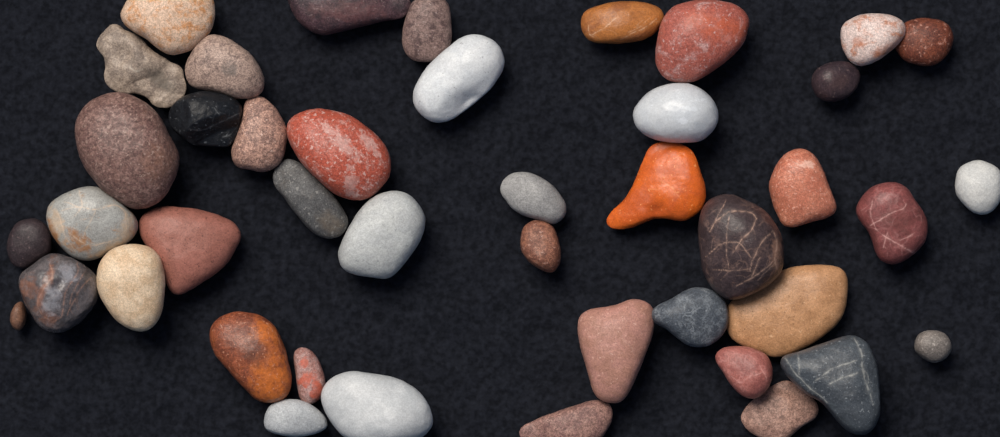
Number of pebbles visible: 43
